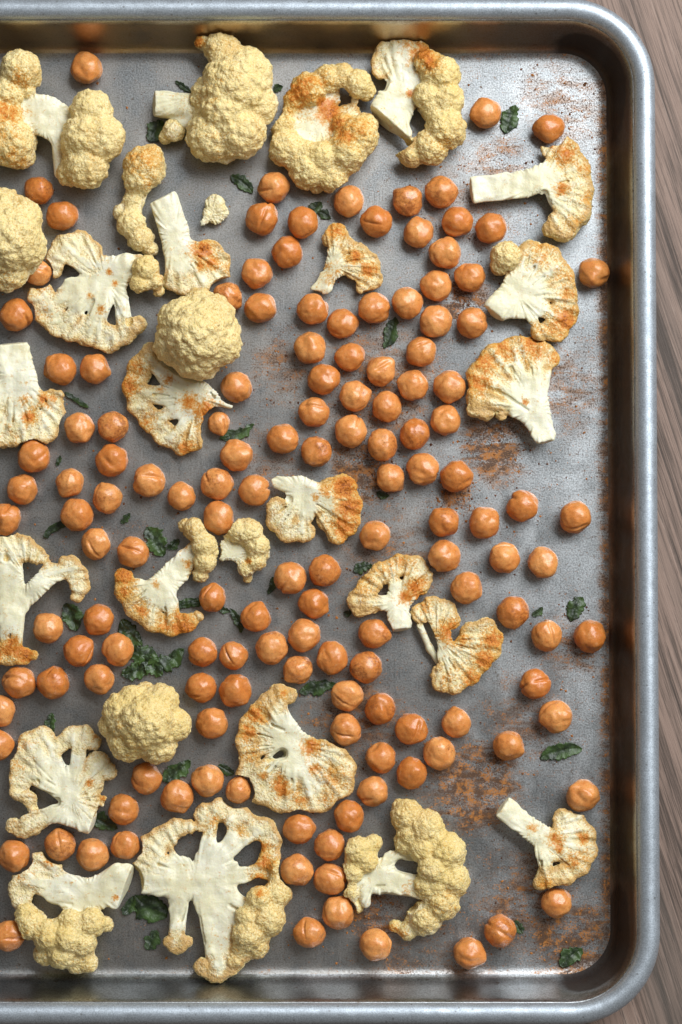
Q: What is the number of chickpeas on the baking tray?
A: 142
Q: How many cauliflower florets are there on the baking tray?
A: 29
